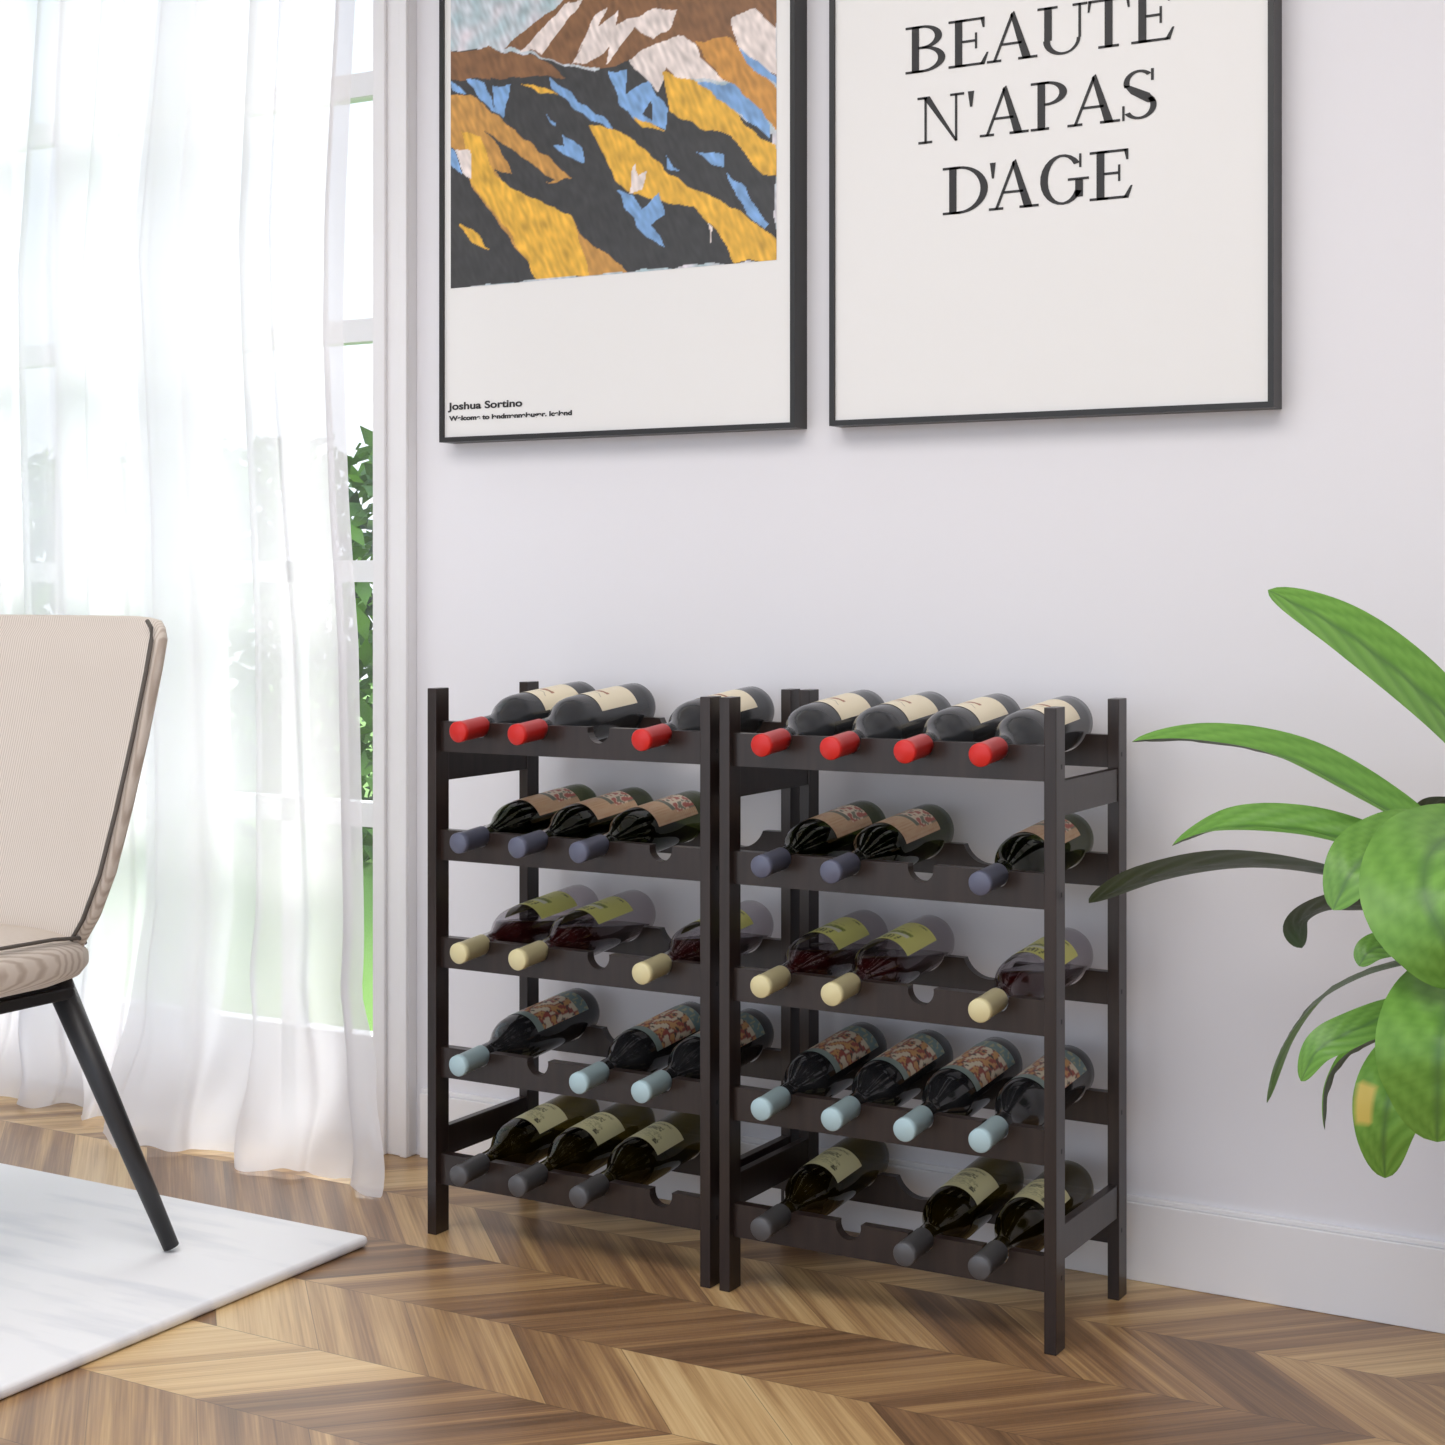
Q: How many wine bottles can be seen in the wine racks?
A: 32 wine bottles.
